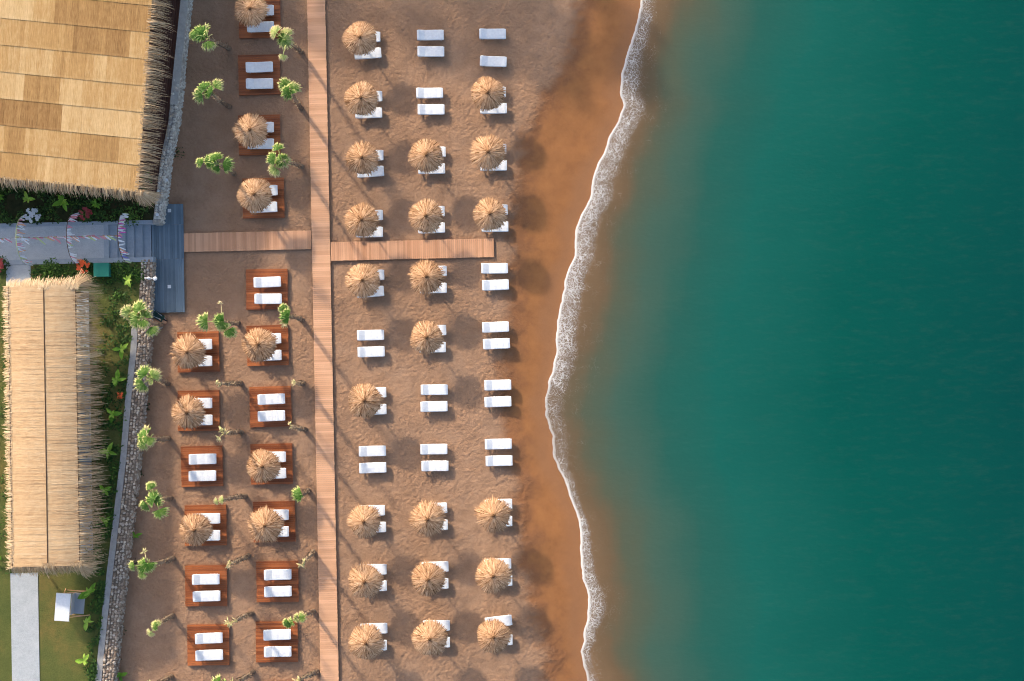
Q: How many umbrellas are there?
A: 31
